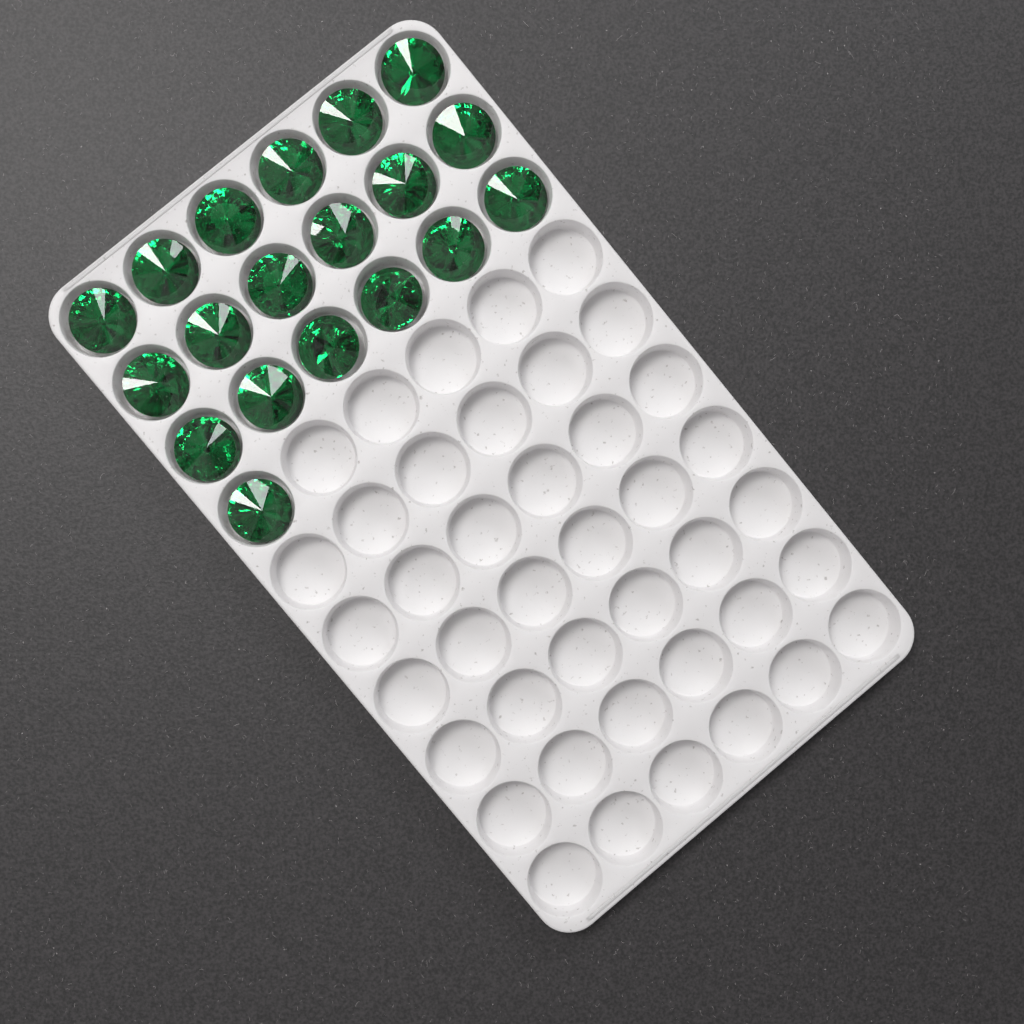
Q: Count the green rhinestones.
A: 19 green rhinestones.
